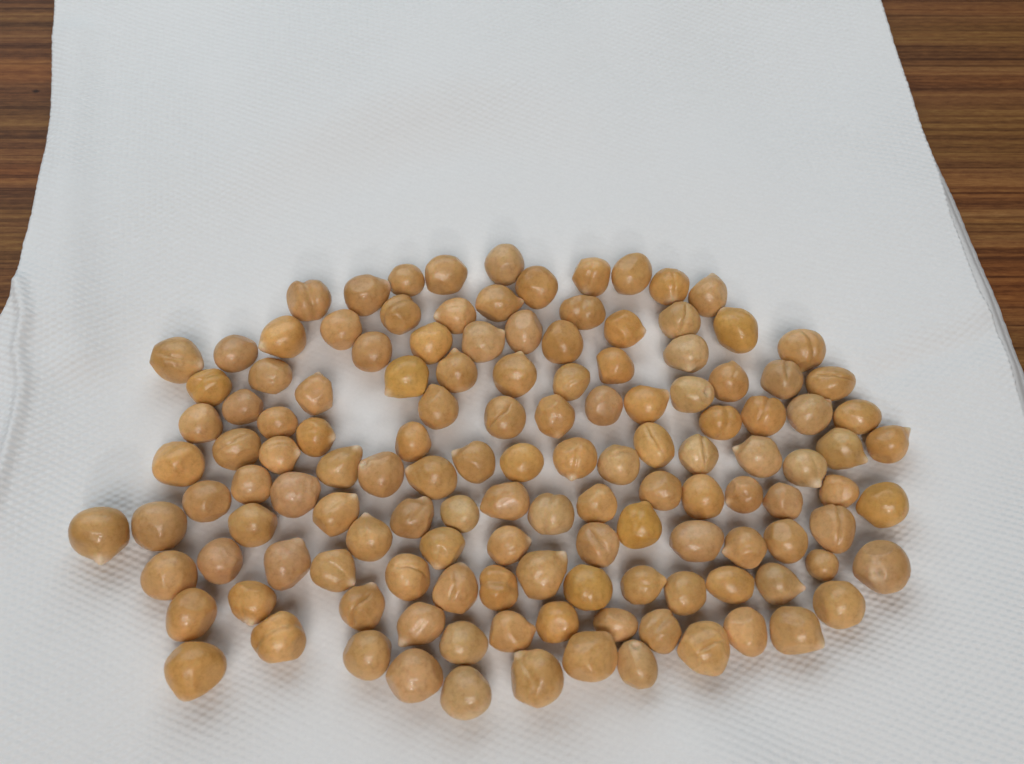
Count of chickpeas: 133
